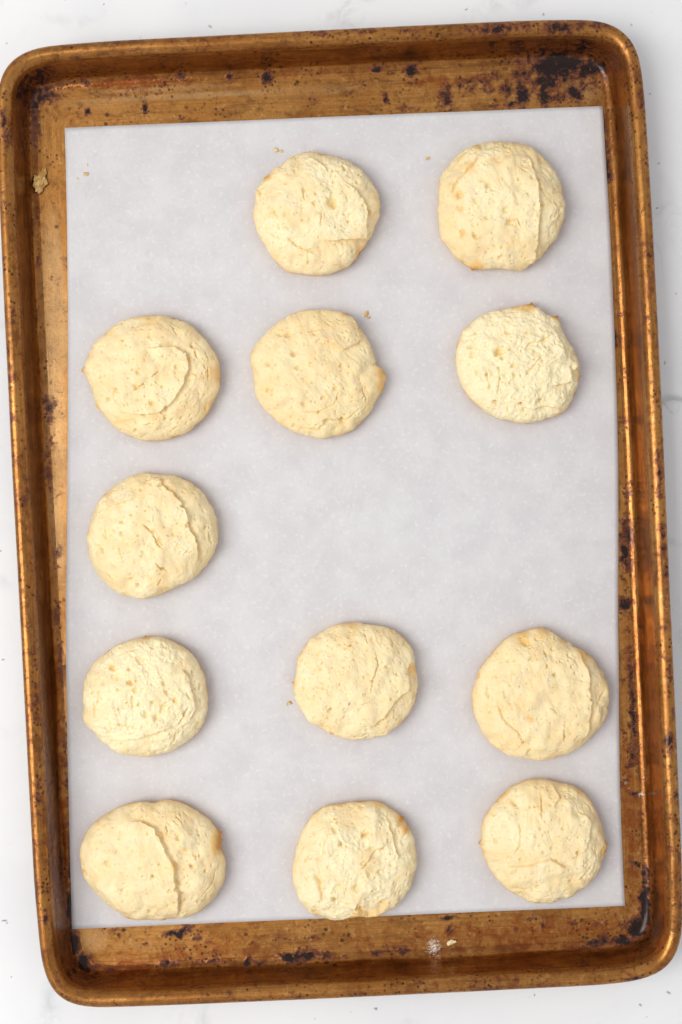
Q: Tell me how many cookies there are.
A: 12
